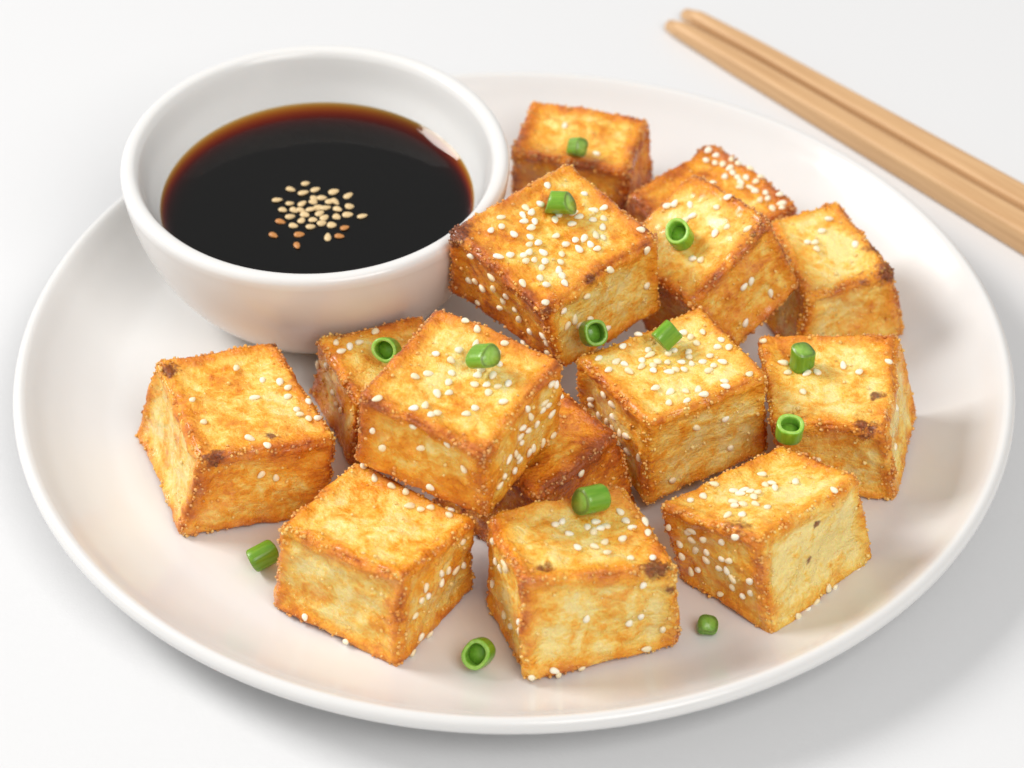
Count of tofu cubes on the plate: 14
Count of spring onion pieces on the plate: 13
